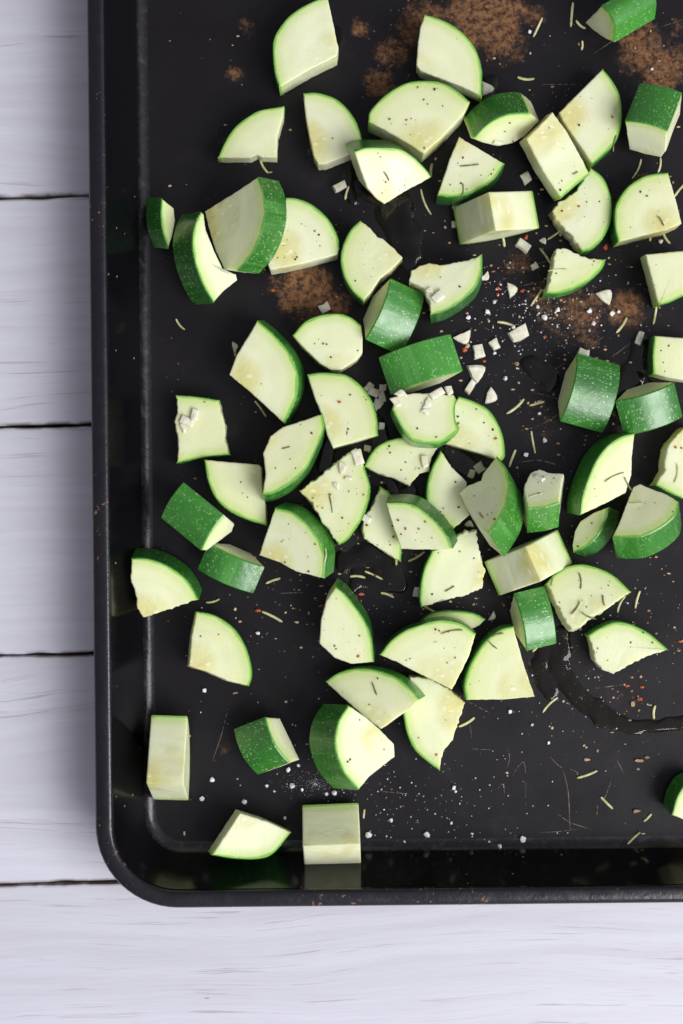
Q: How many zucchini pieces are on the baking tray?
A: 69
